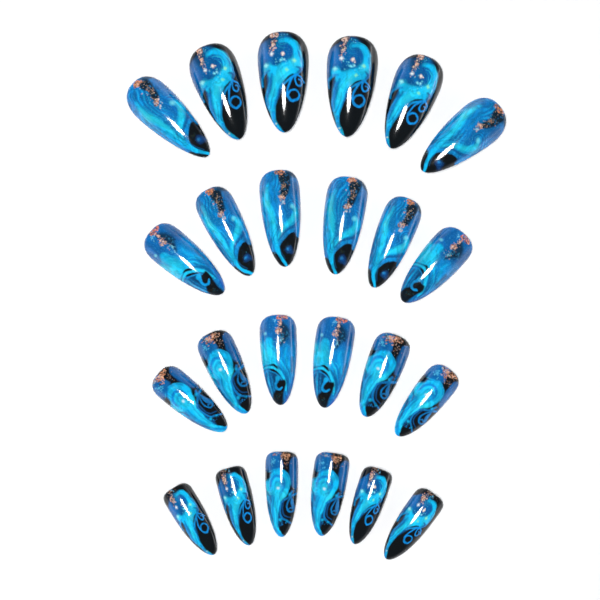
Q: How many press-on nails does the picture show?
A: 24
